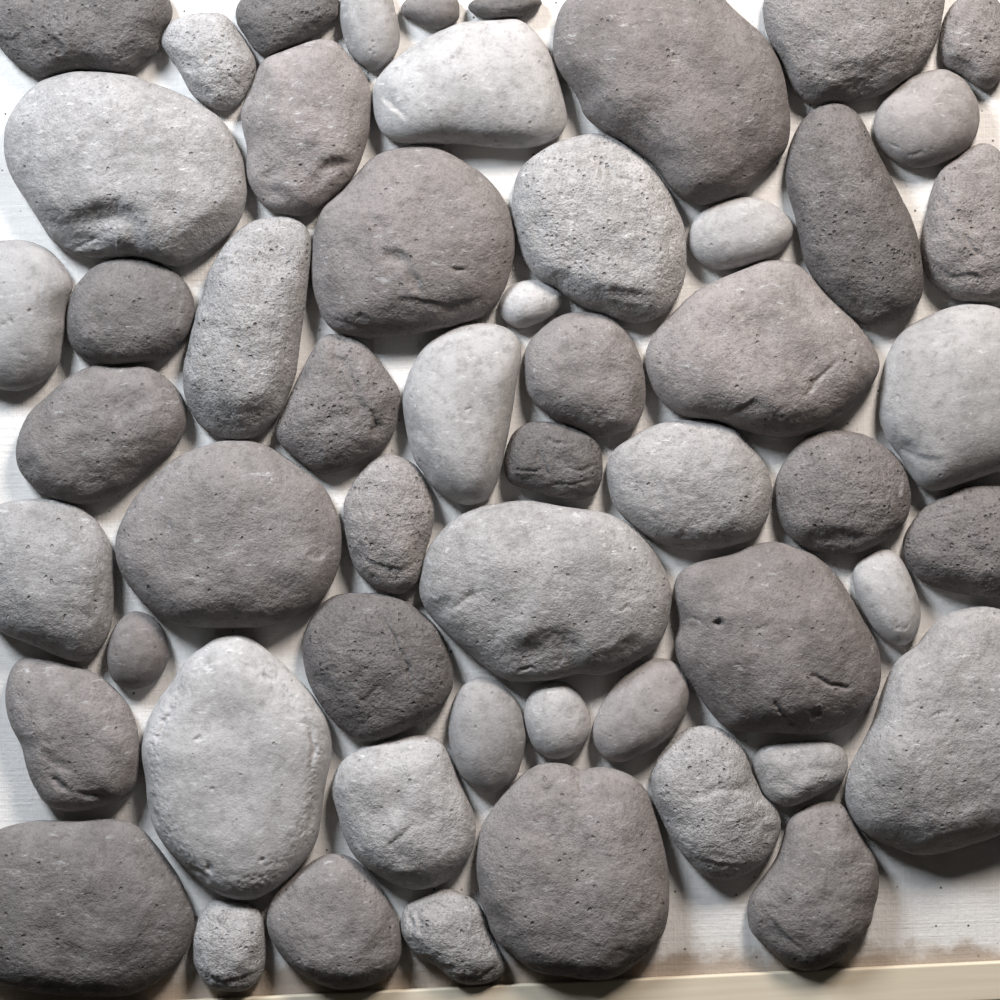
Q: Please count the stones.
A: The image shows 55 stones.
